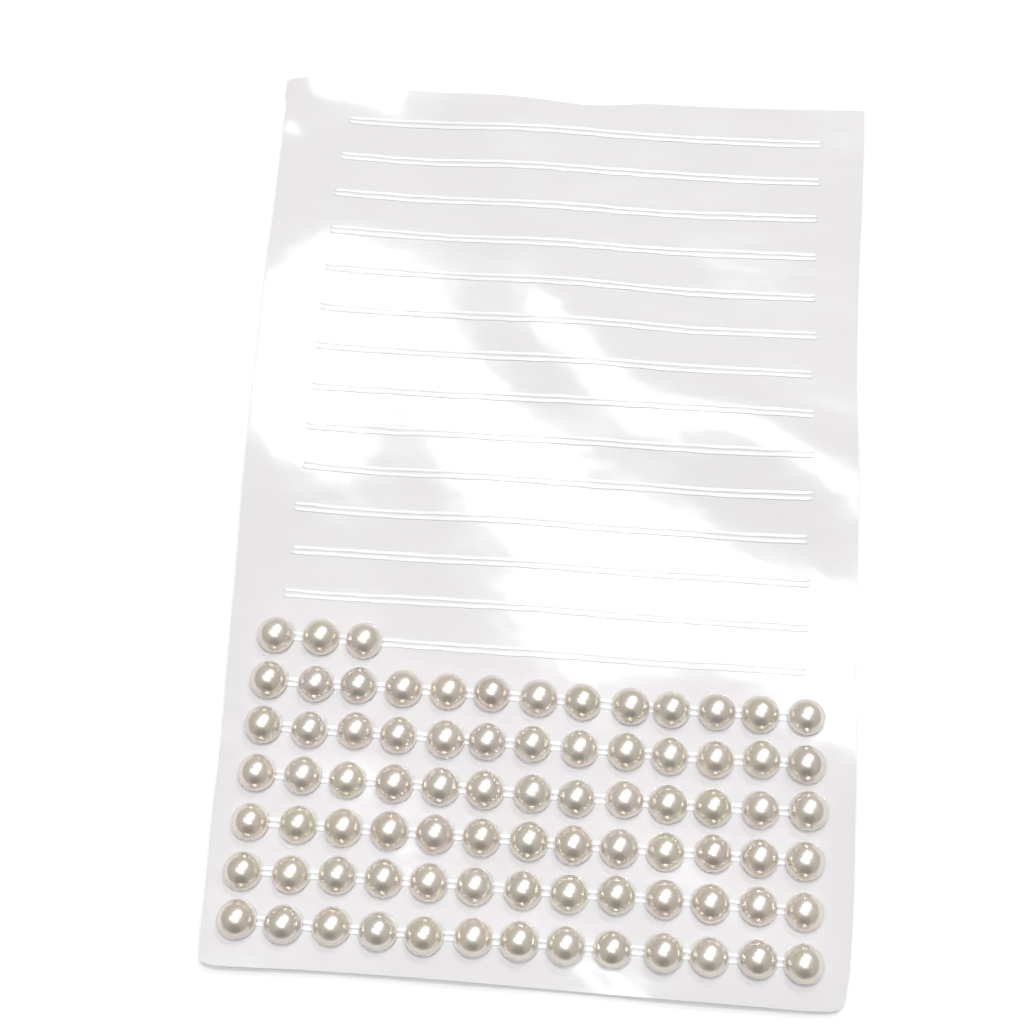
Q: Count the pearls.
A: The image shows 81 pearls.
